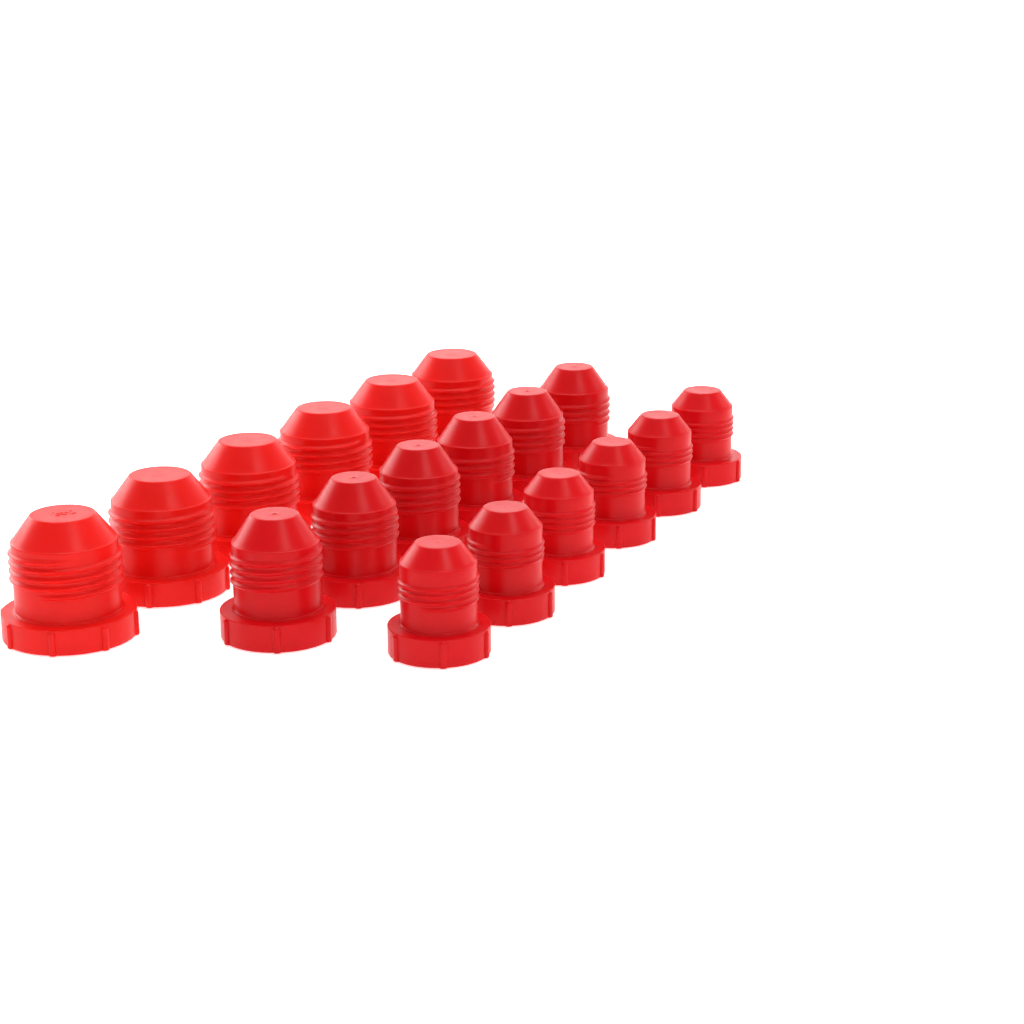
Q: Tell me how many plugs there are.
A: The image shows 18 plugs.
